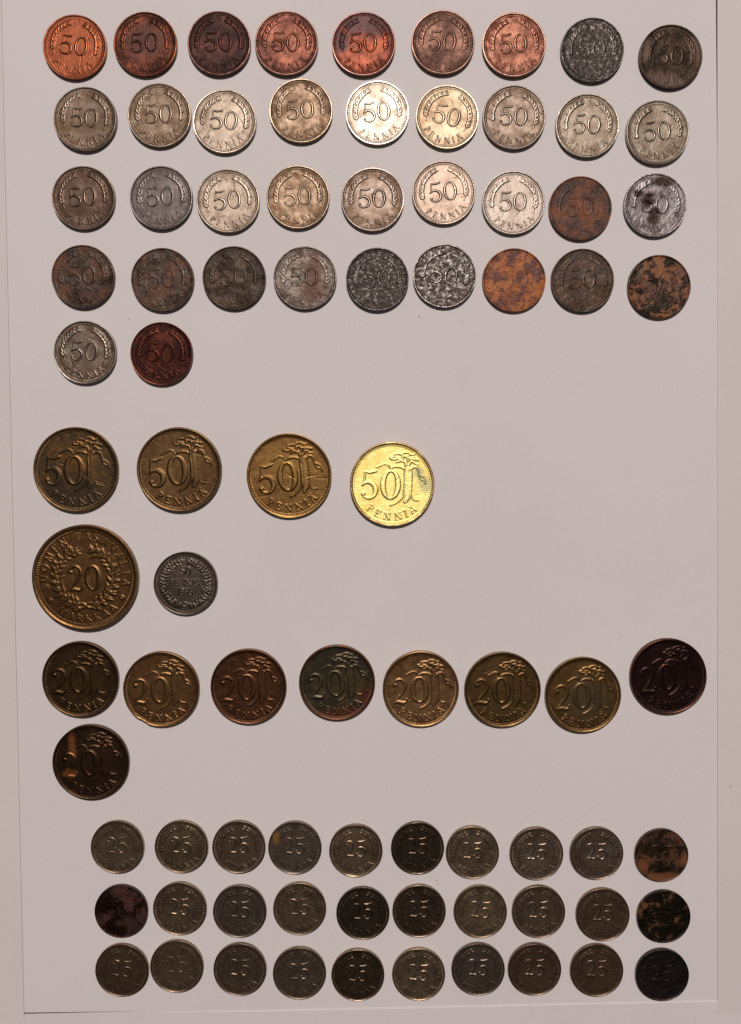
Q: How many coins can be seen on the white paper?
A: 83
